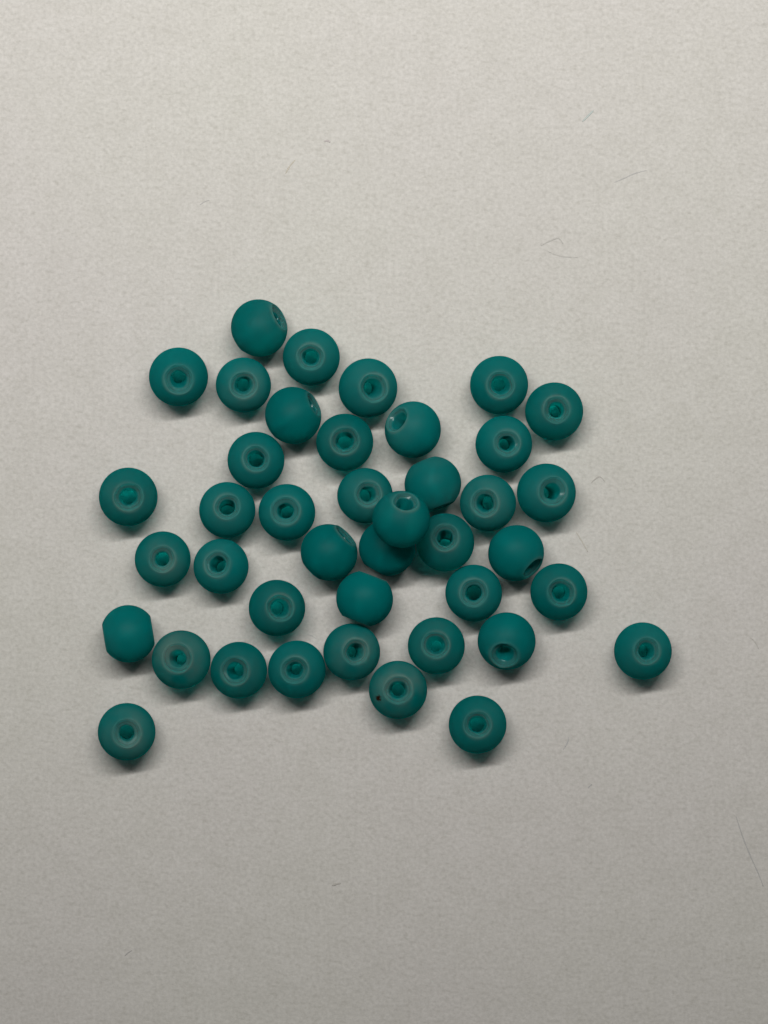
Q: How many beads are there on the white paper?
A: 41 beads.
